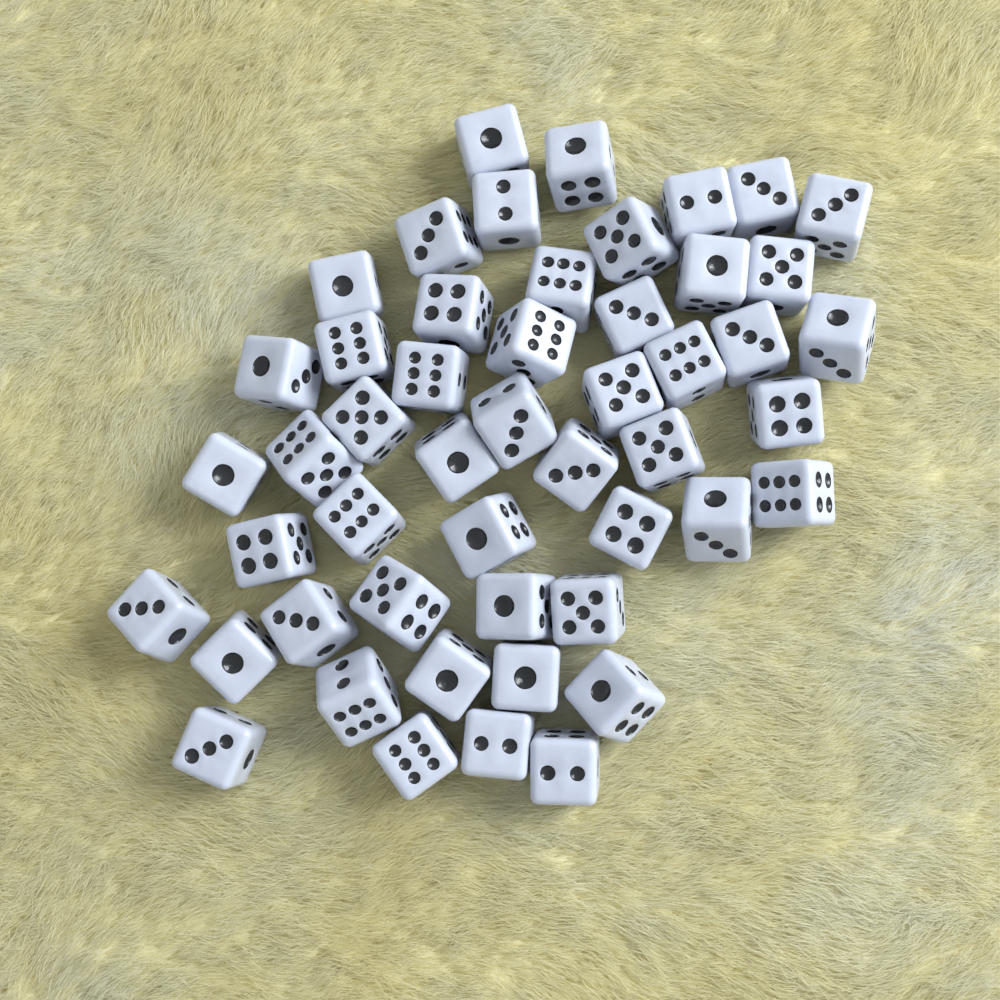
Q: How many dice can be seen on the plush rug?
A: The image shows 50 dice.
